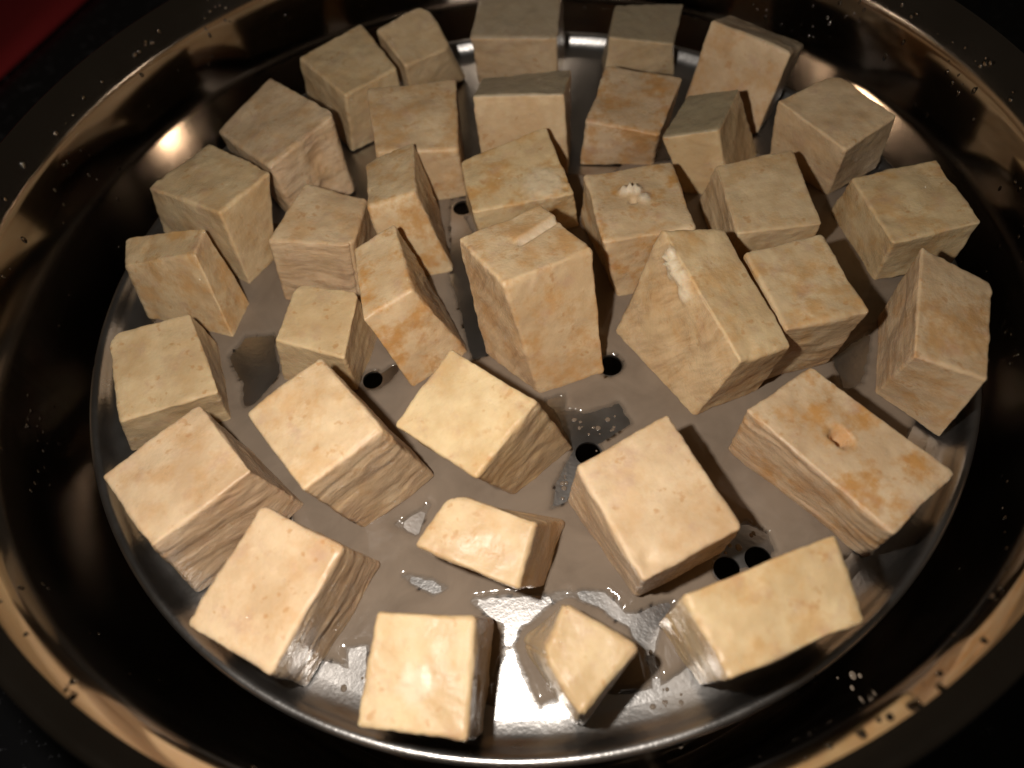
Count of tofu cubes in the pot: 36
